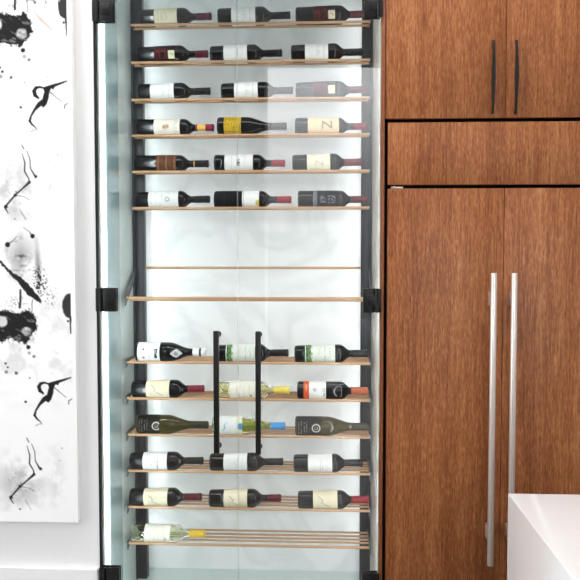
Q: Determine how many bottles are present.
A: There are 34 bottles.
